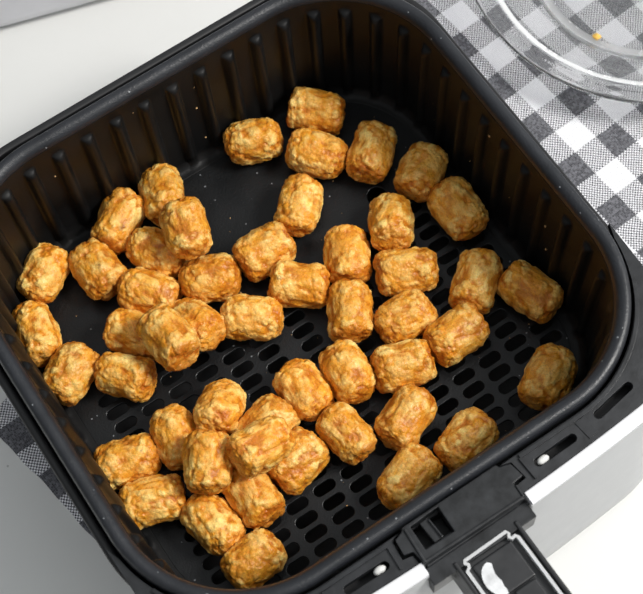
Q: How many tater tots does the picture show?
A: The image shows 51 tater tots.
